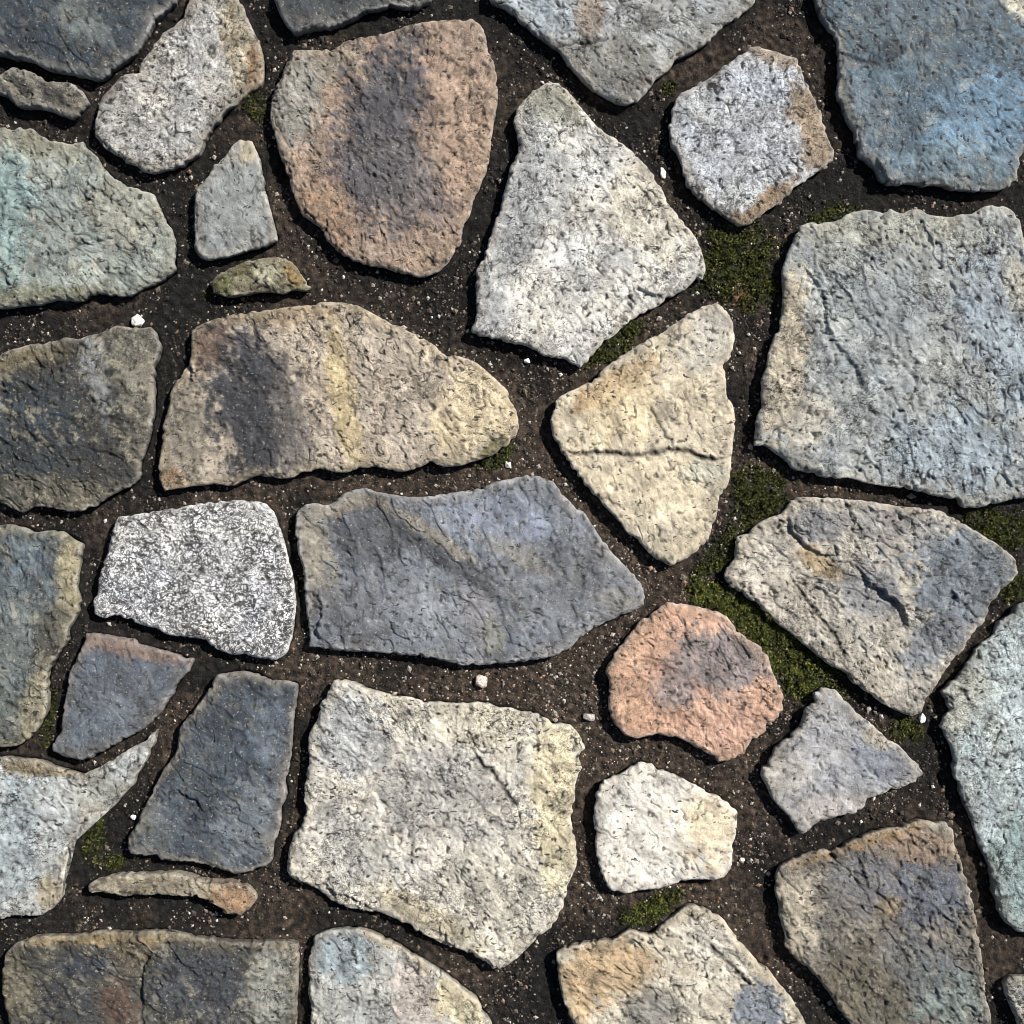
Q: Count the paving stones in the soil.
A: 34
